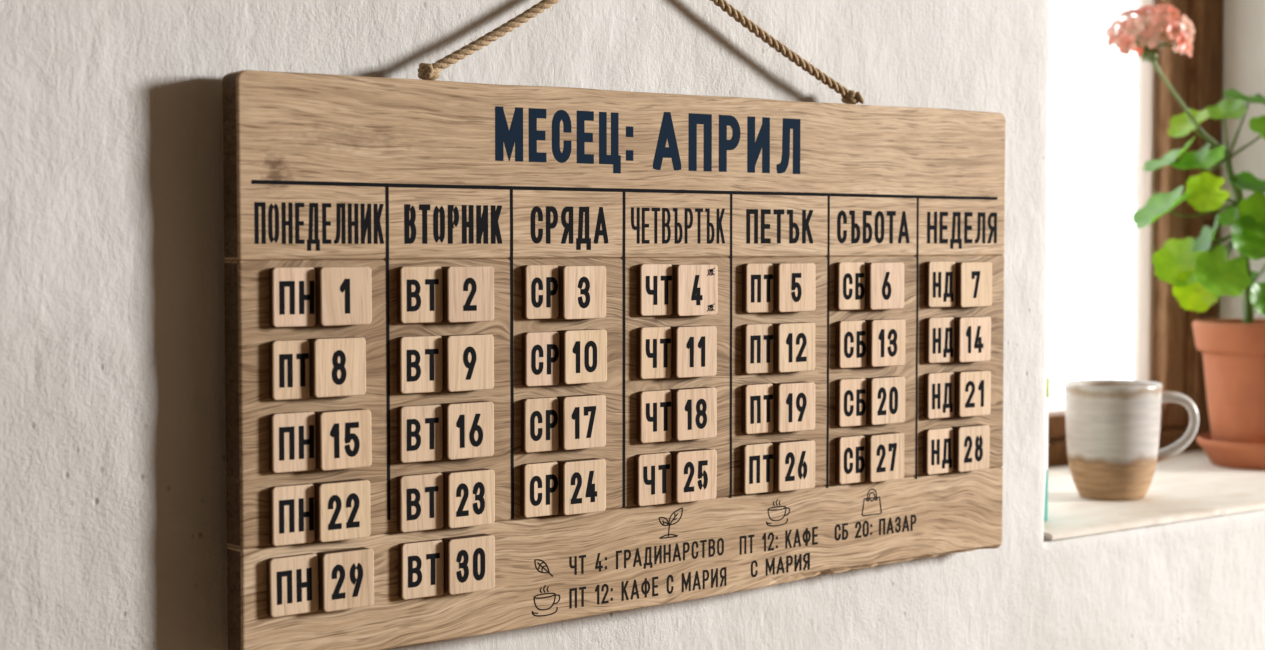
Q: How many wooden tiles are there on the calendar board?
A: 60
